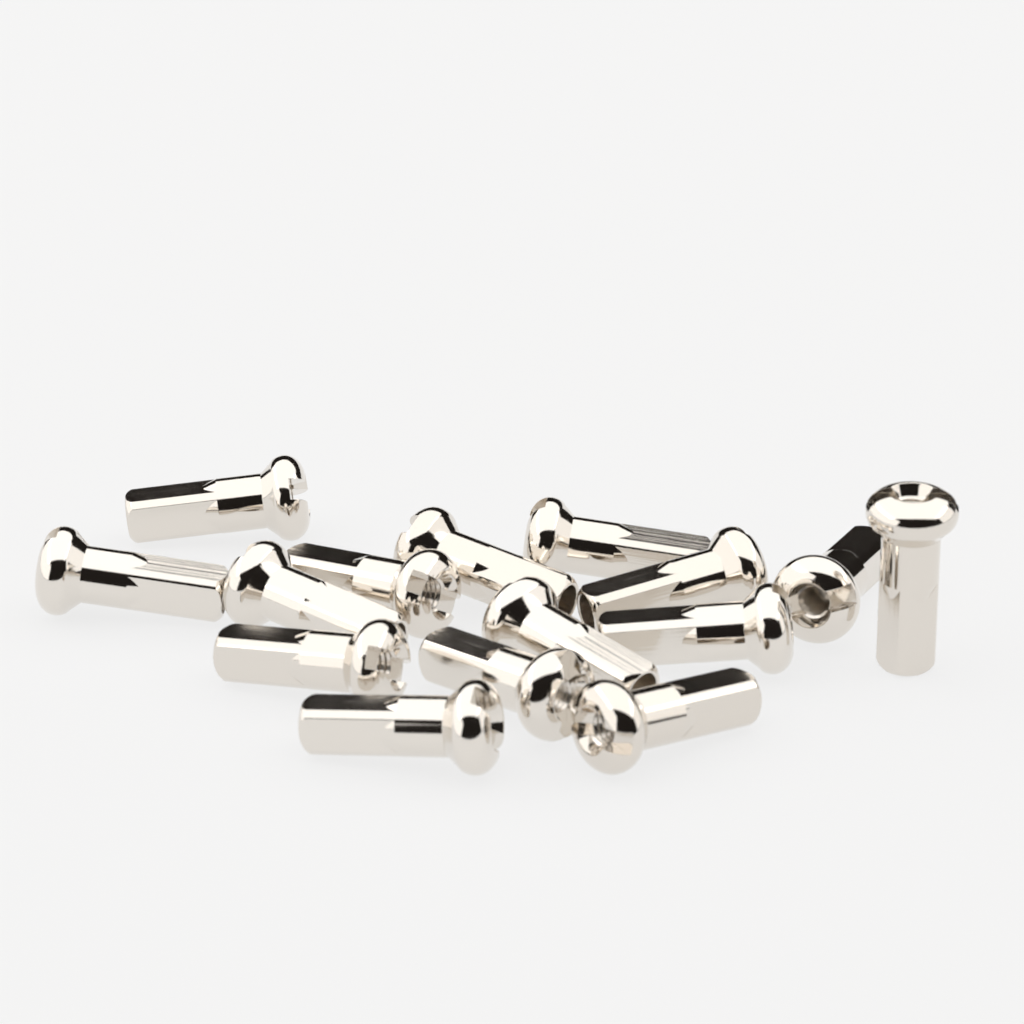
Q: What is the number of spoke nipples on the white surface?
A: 15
